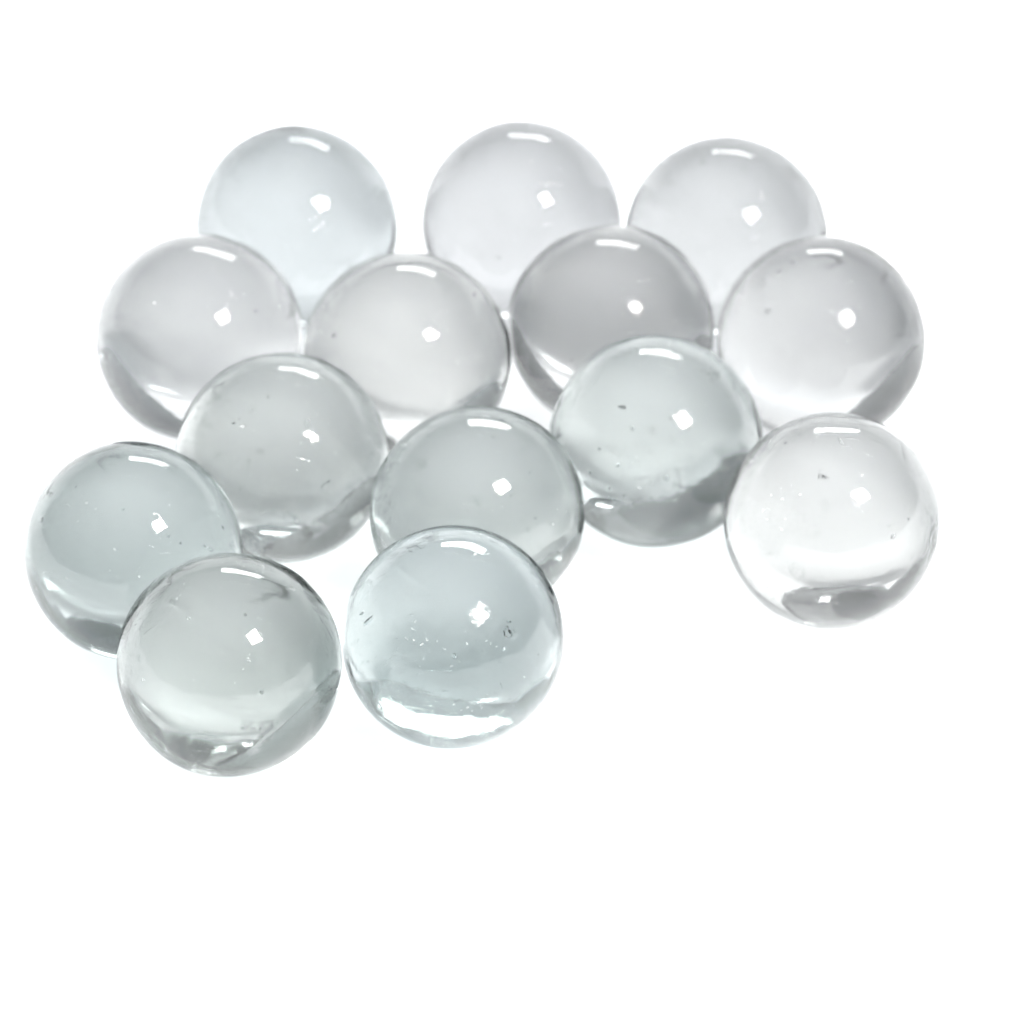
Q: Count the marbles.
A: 14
